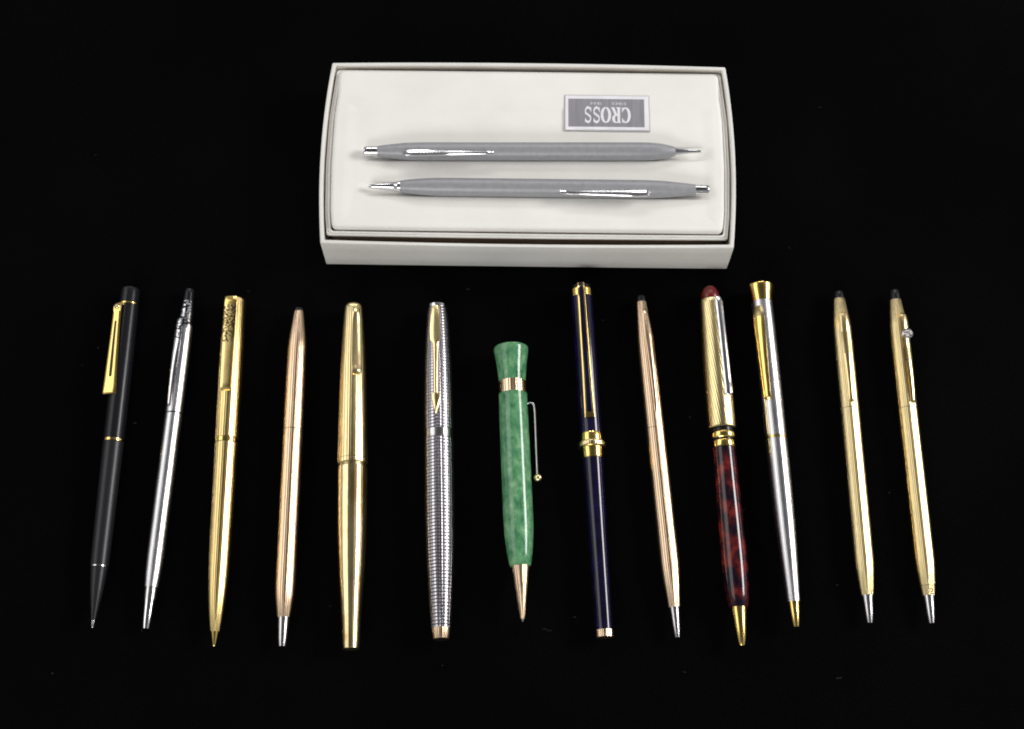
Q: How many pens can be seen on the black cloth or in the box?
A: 15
